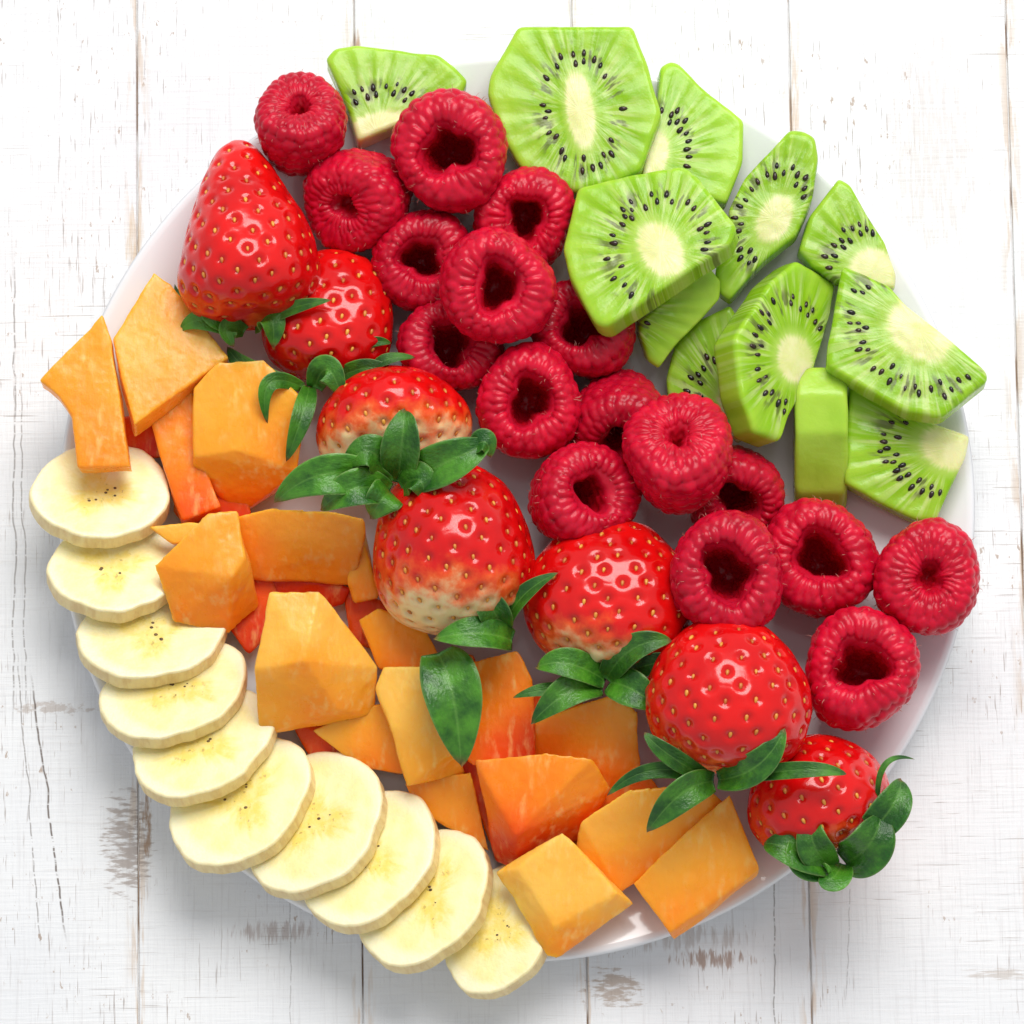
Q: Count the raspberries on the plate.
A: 17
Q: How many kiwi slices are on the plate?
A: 12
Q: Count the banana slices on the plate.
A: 10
